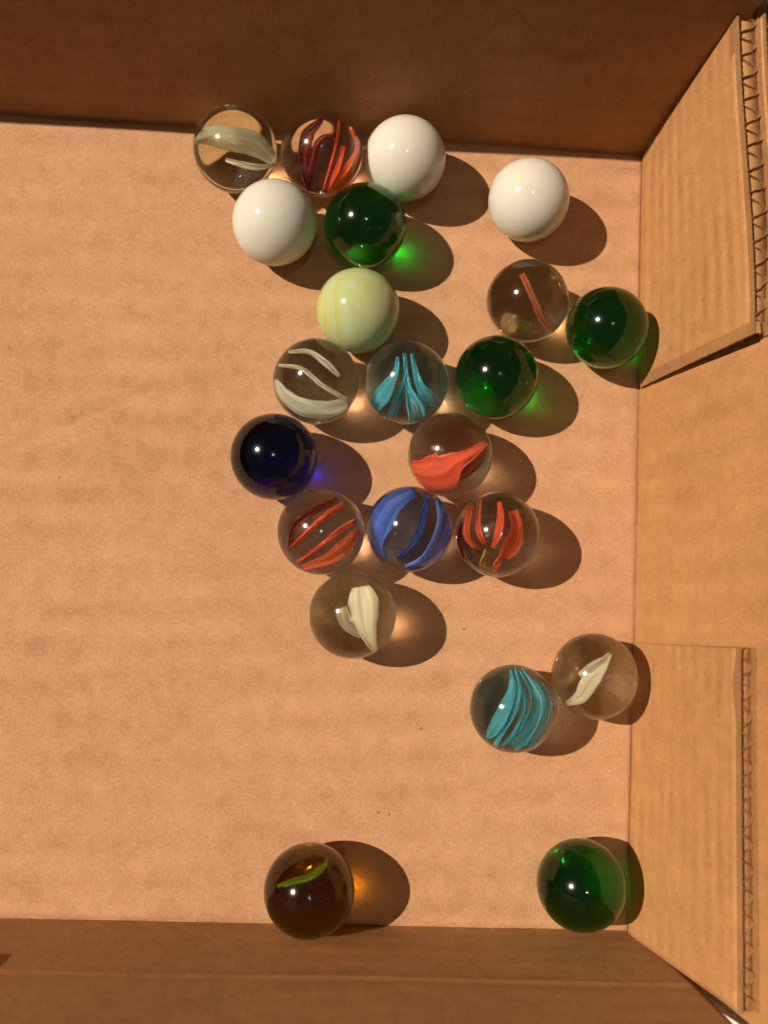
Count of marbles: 22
